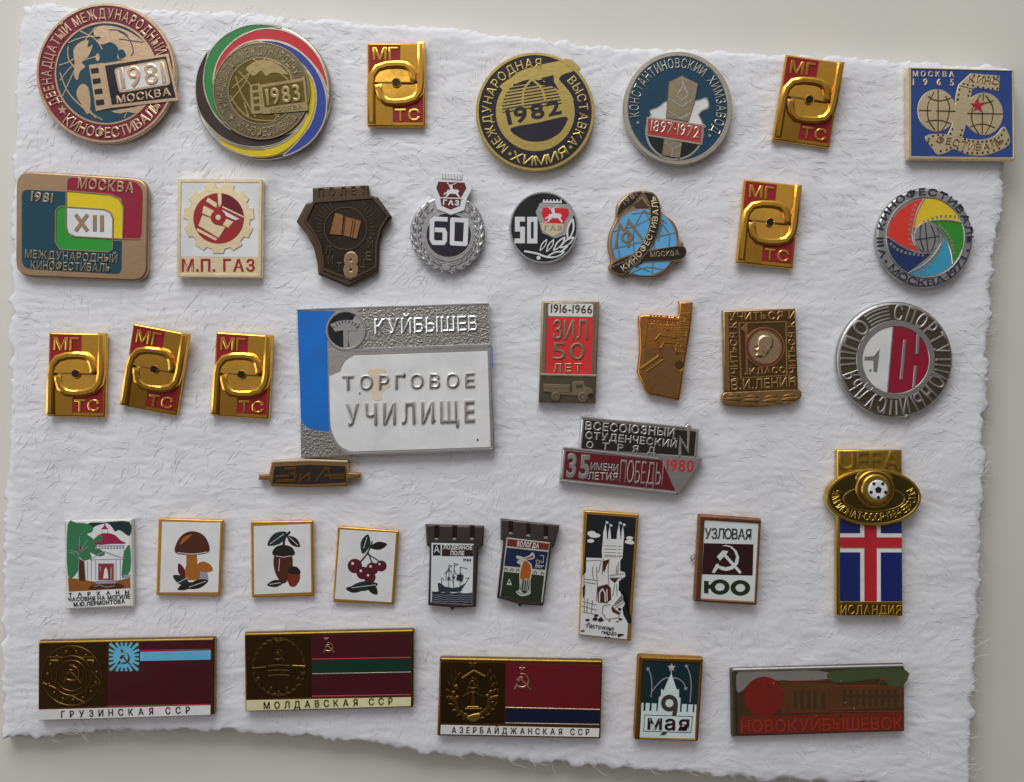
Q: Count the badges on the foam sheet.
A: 39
